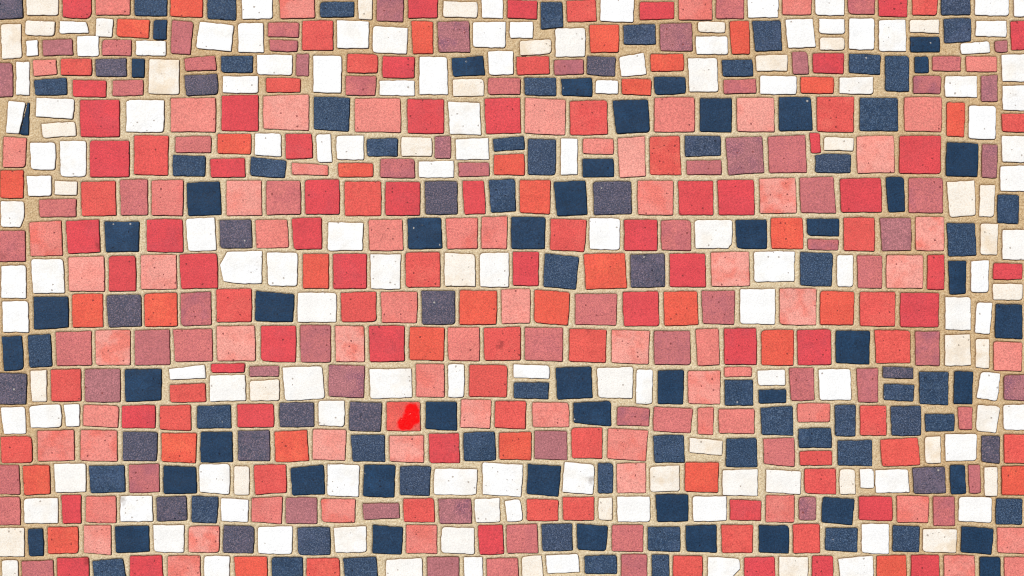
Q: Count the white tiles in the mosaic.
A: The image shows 161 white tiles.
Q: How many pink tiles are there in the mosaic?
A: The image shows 146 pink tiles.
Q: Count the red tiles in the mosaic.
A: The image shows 132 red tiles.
